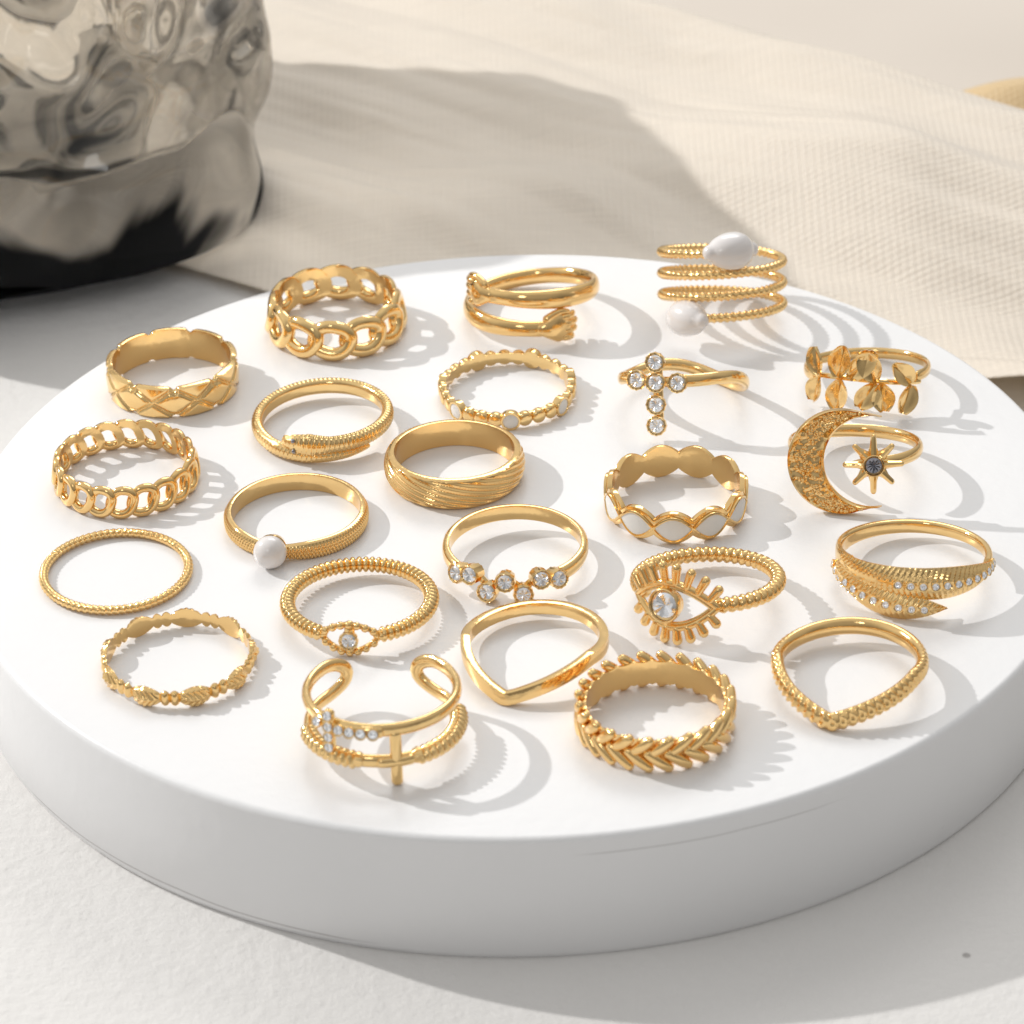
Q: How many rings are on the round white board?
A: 23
